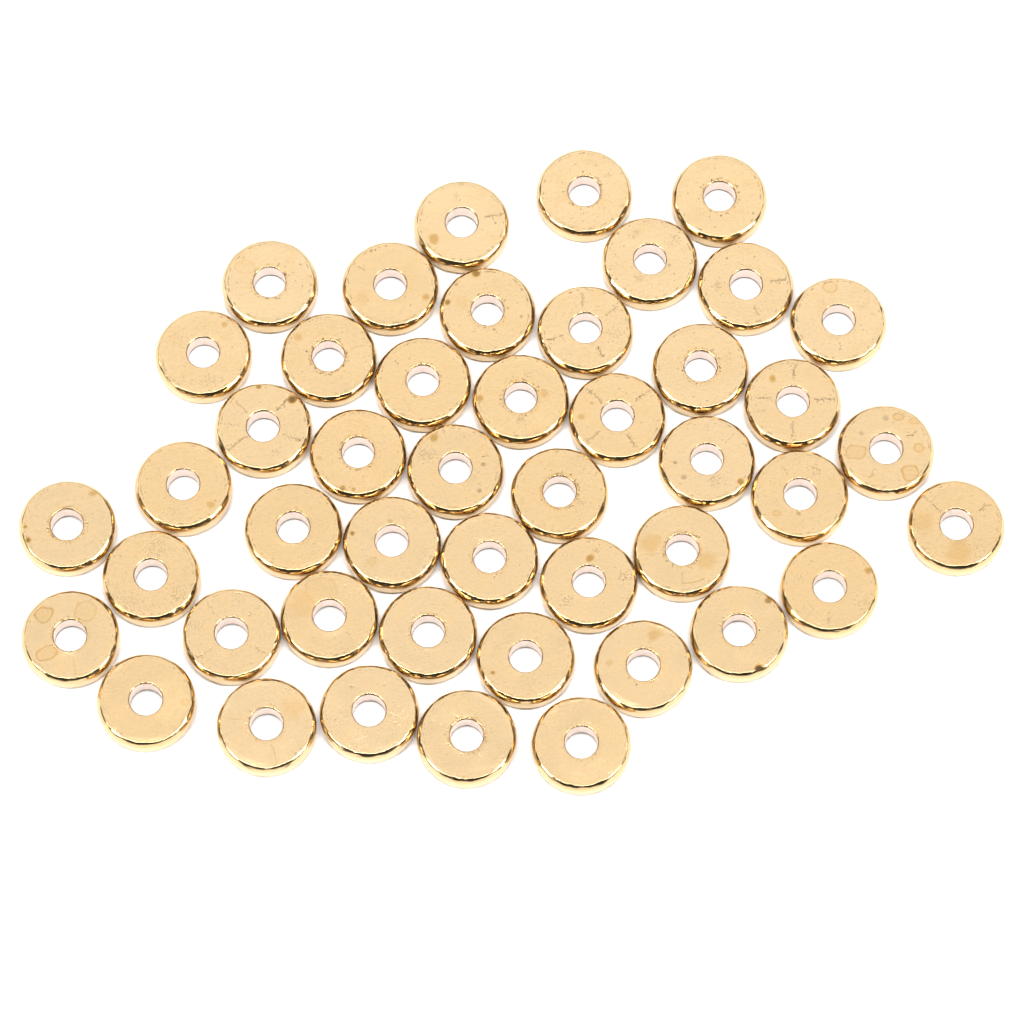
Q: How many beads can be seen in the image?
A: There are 46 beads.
